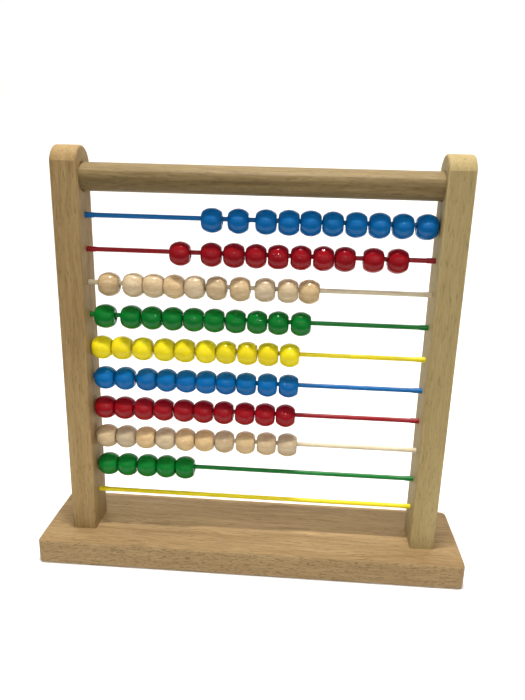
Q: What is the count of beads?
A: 85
